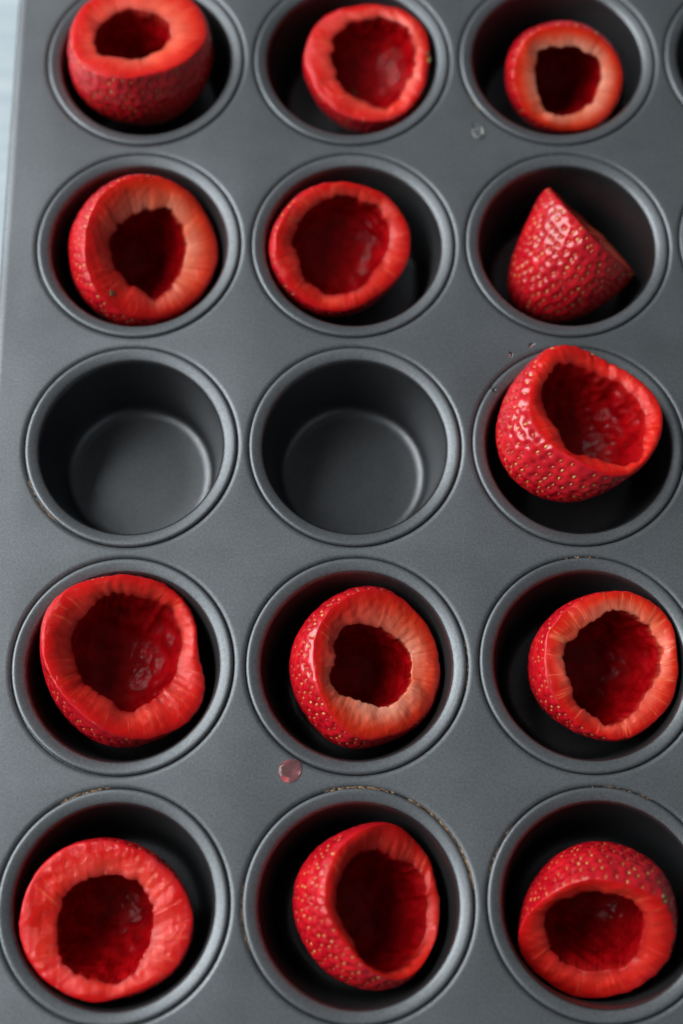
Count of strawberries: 13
